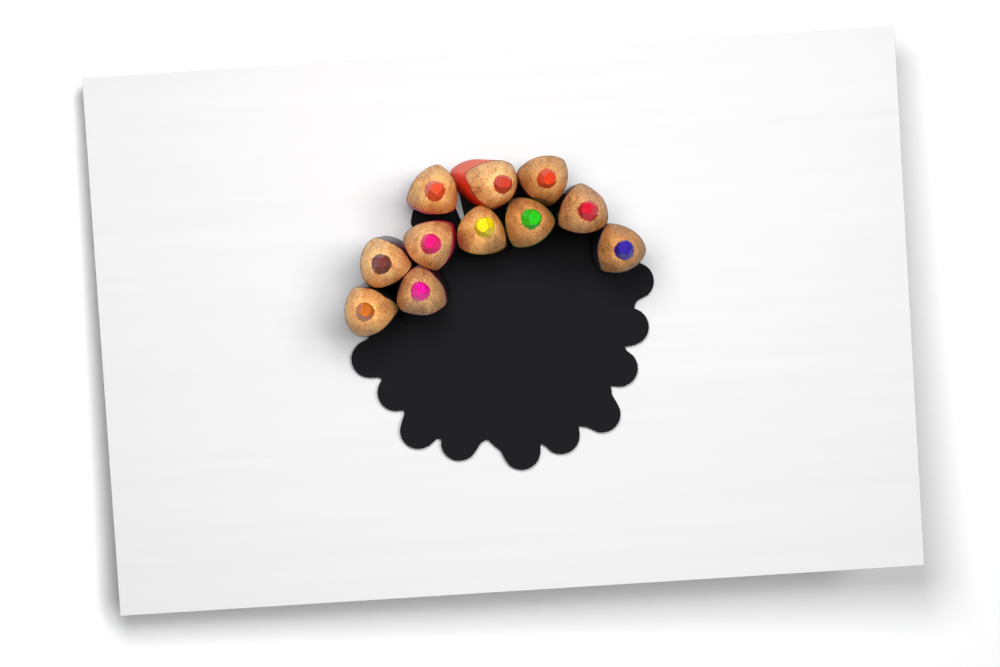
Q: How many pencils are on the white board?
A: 11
